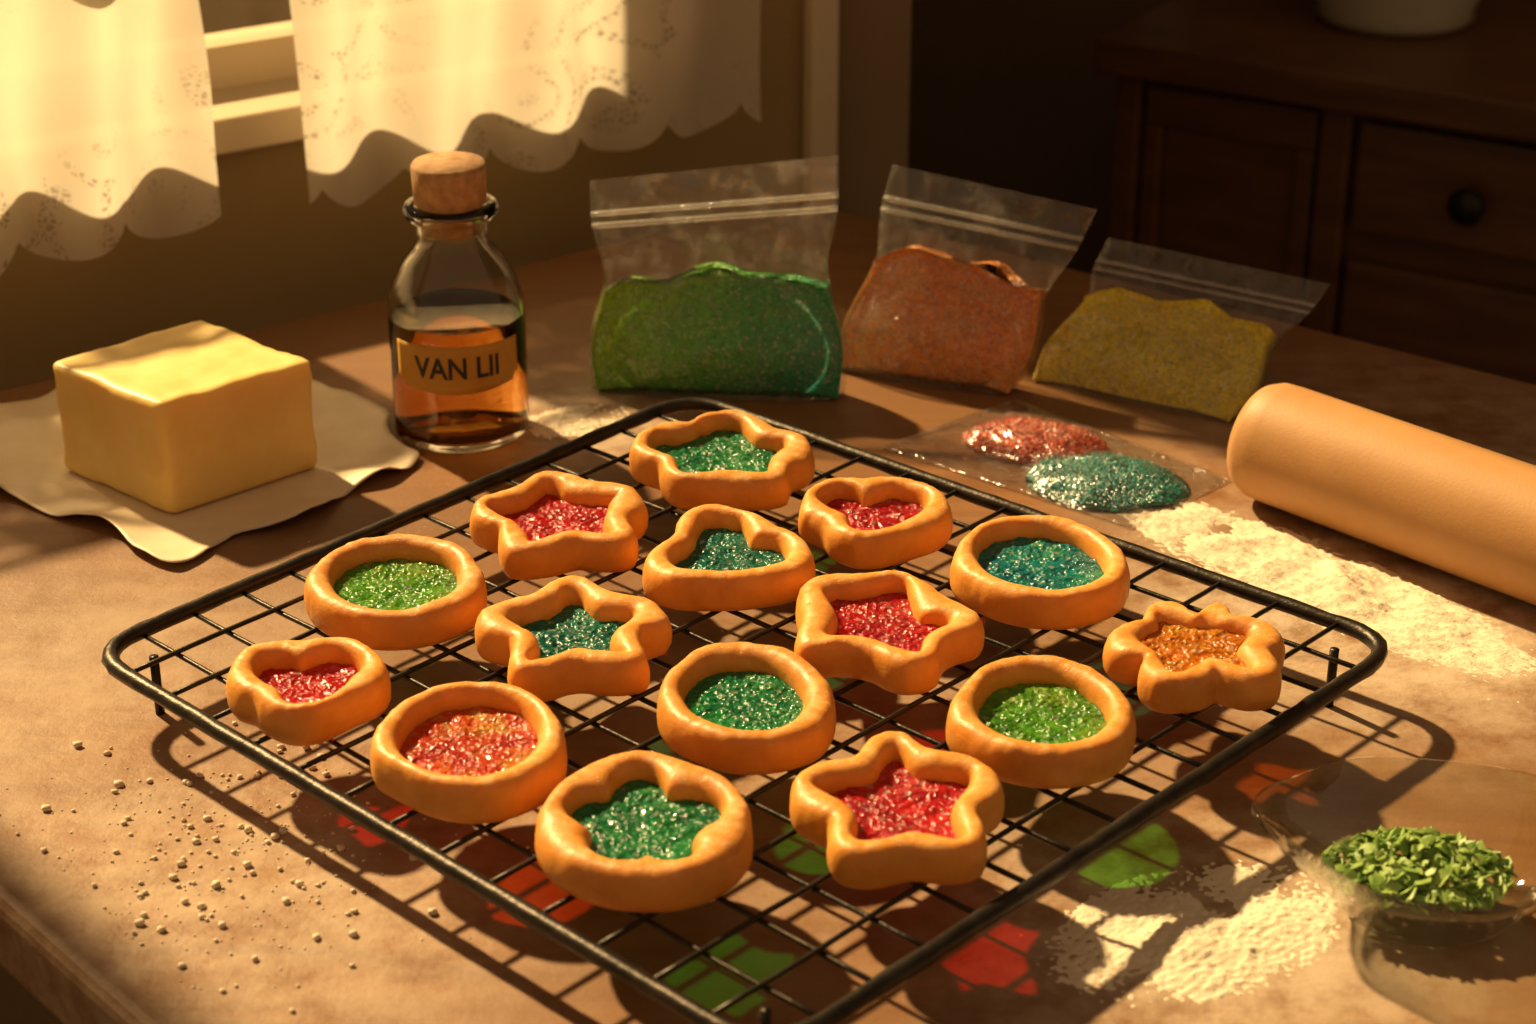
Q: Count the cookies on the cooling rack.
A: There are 15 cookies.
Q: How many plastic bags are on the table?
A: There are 4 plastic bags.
